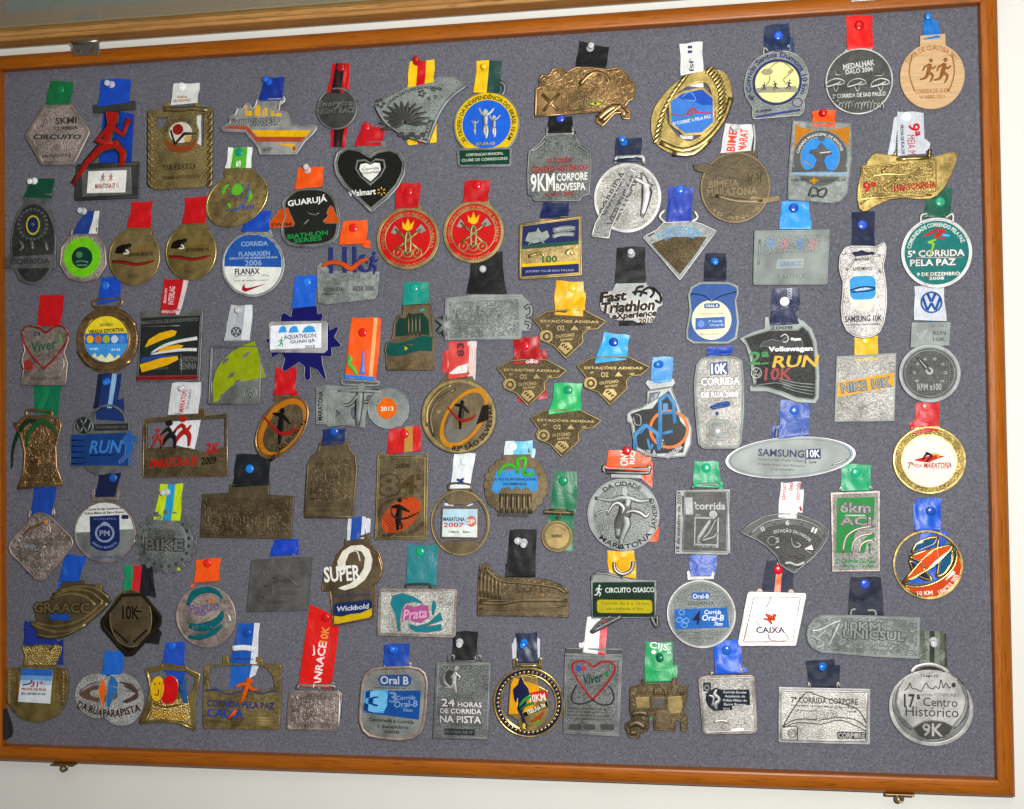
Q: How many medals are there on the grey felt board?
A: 97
